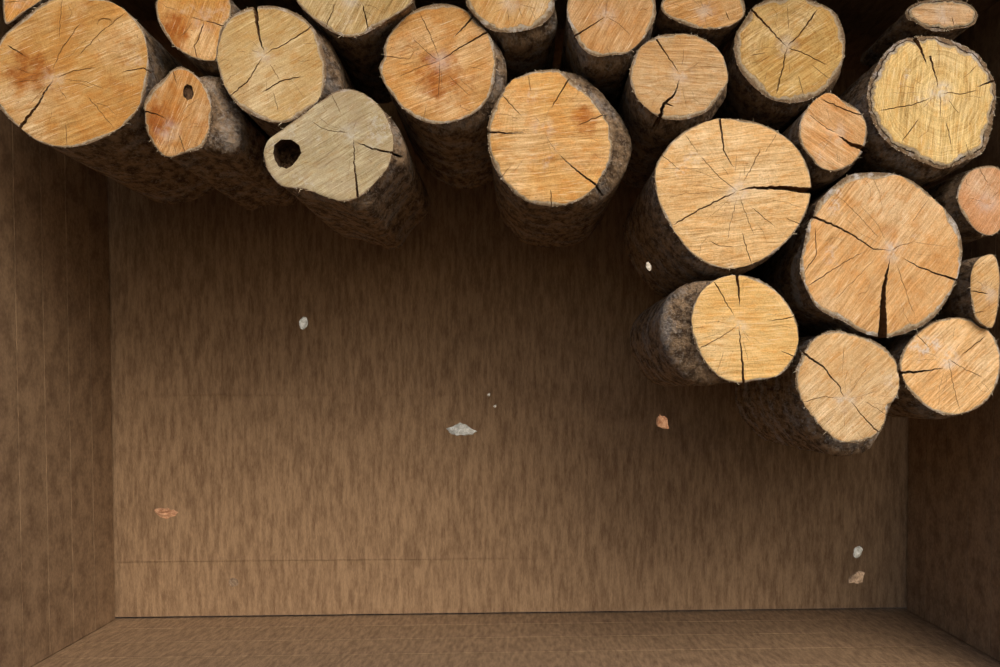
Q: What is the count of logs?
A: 24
